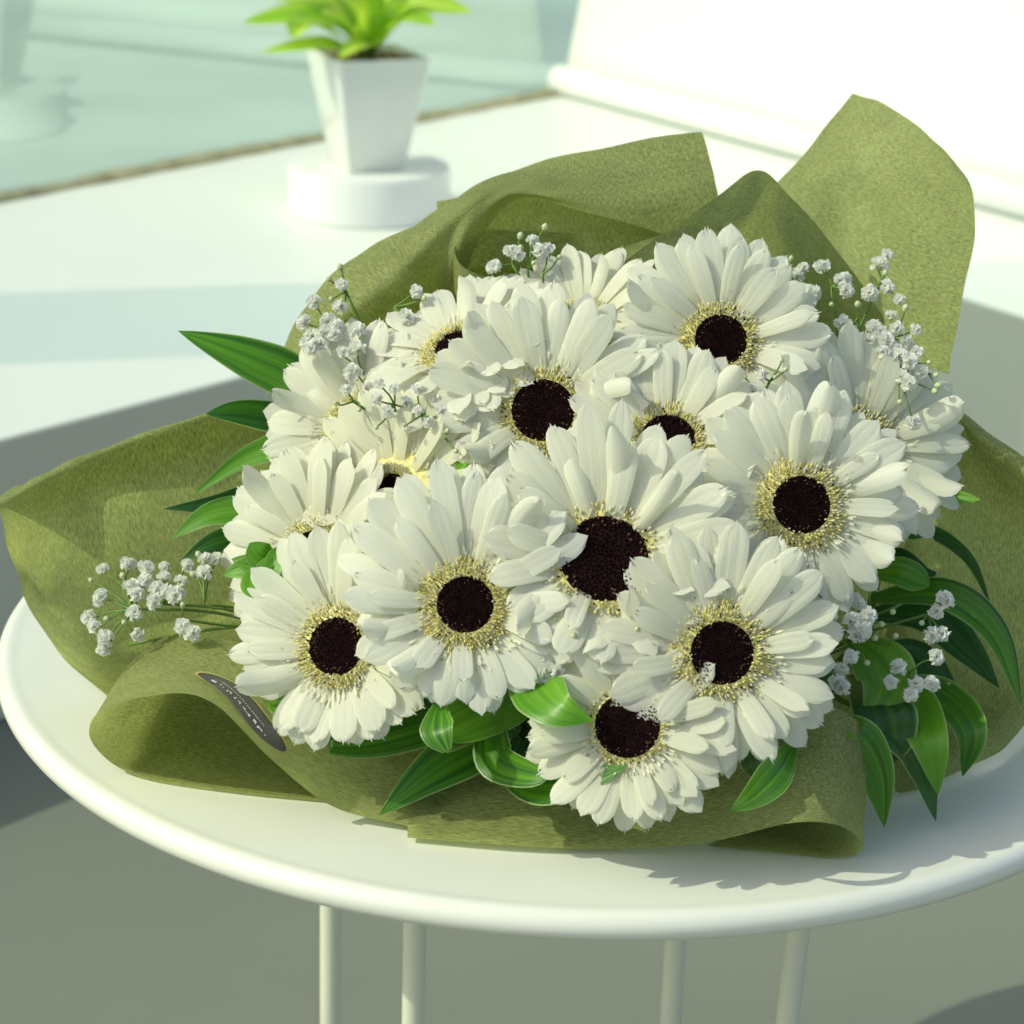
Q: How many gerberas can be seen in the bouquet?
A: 15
